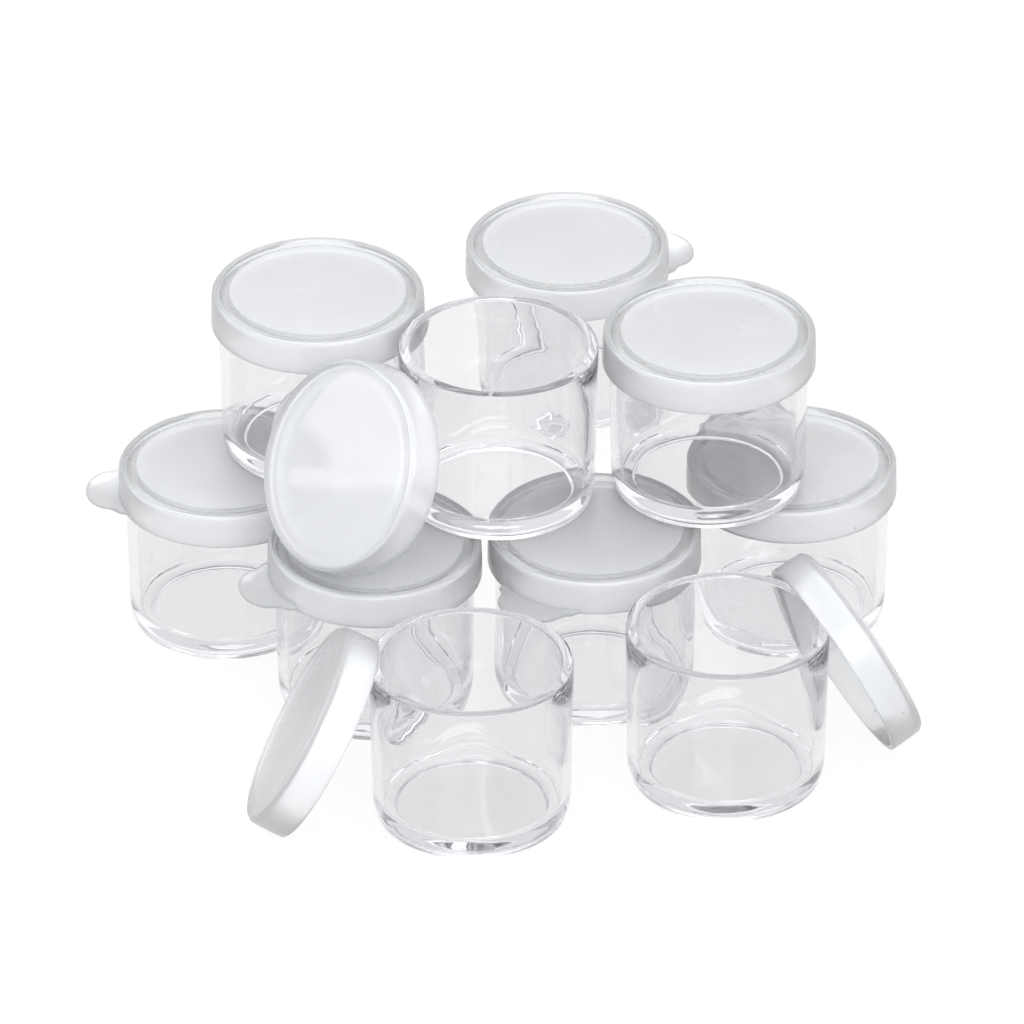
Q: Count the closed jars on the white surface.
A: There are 7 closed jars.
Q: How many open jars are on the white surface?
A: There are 3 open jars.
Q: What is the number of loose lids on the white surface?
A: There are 3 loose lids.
